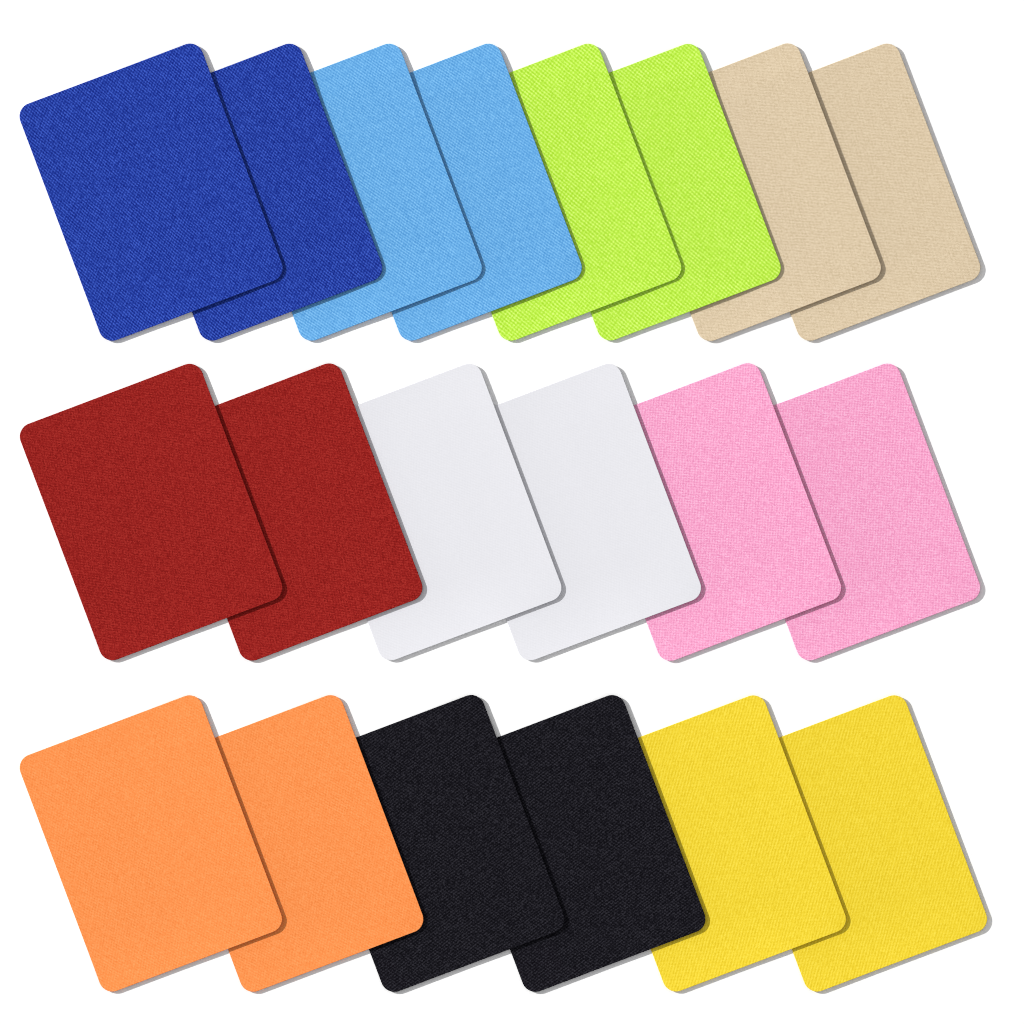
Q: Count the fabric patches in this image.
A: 20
